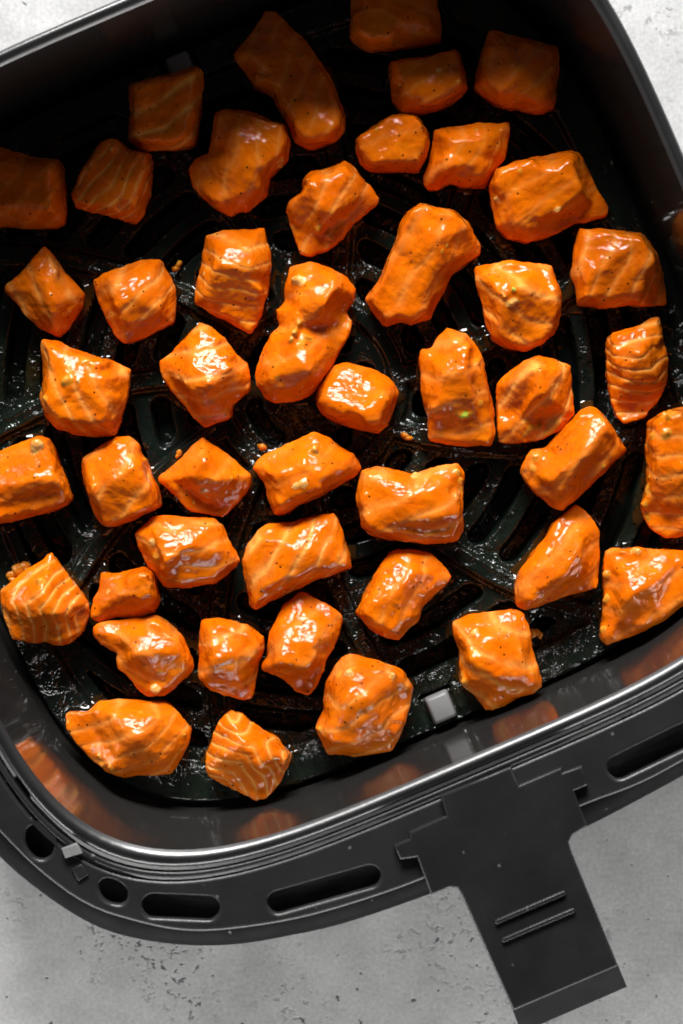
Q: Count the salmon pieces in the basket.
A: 46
